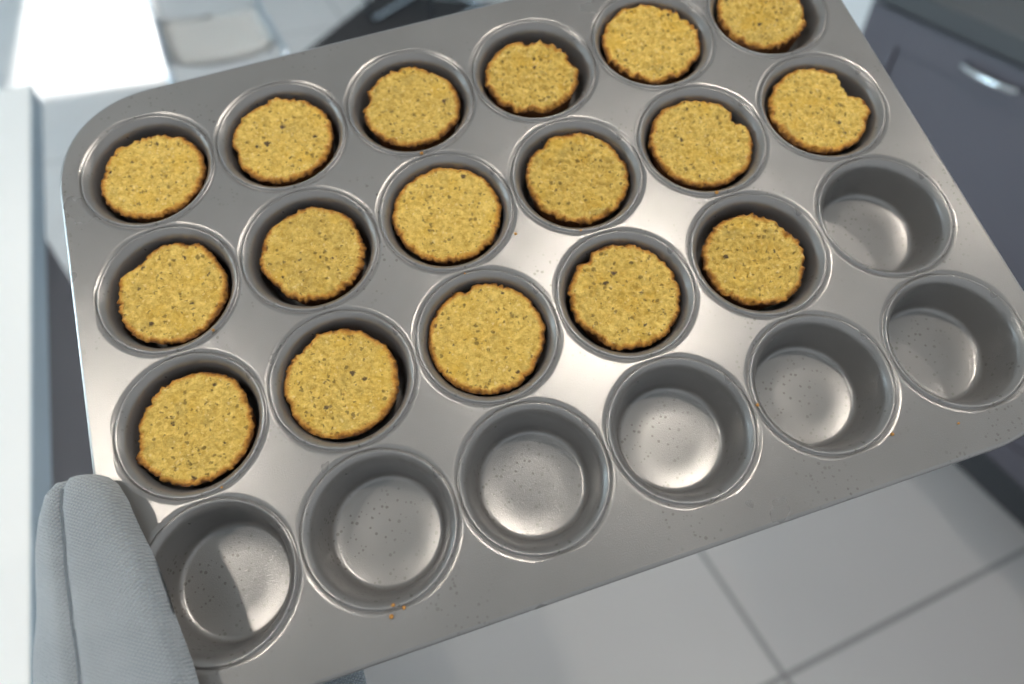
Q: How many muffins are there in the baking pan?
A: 17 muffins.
